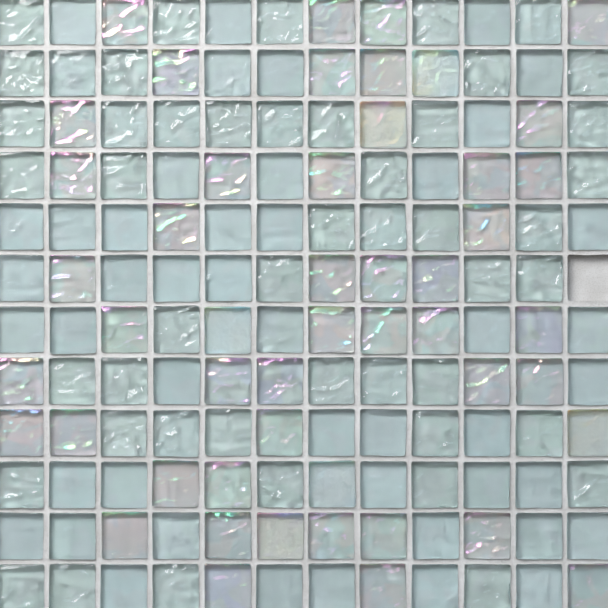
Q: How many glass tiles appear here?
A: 143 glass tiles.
